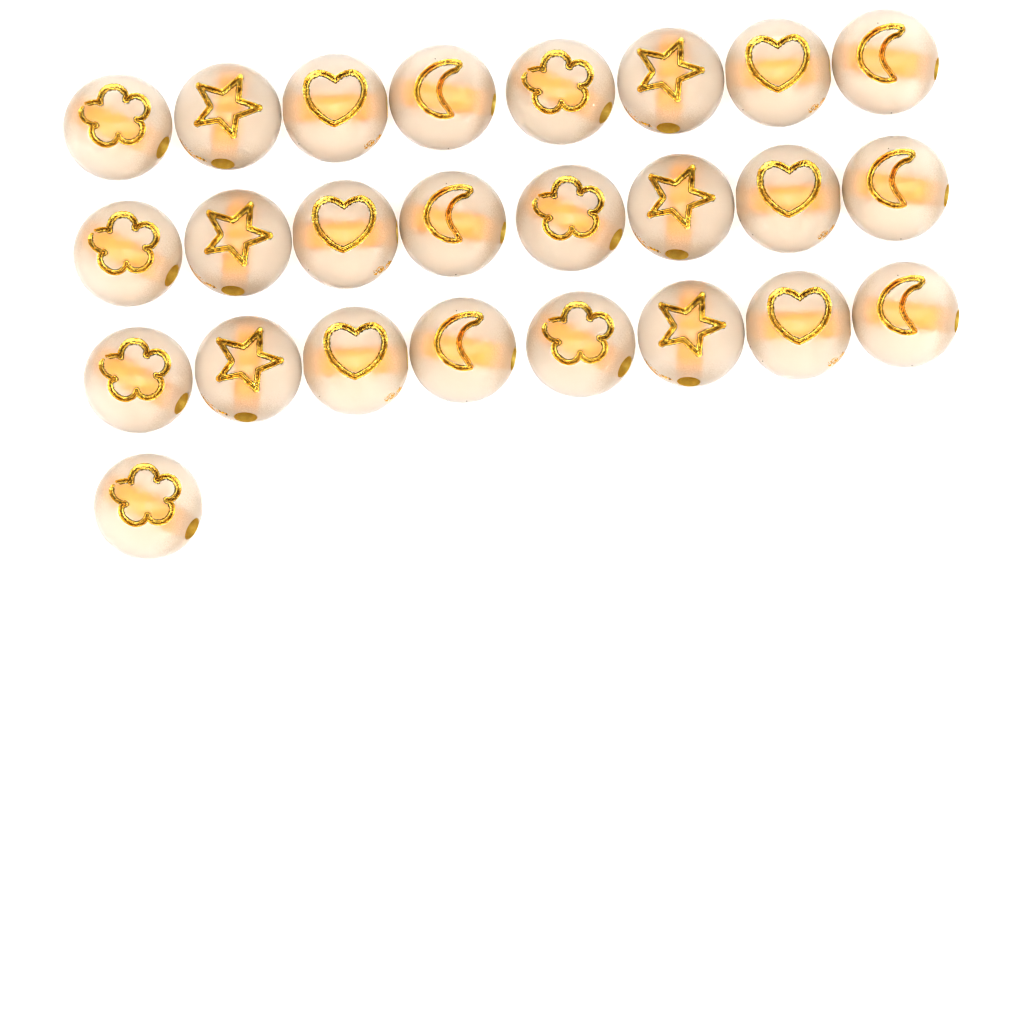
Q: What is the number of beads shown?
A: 25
